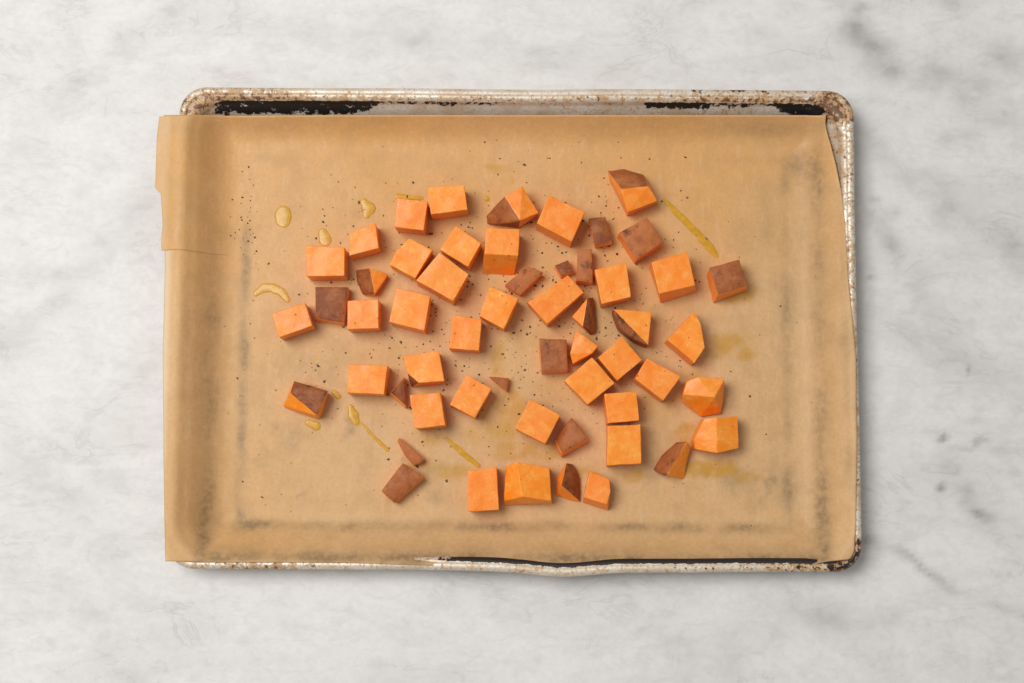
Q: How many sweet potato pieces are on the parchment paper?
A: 55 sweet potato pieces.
